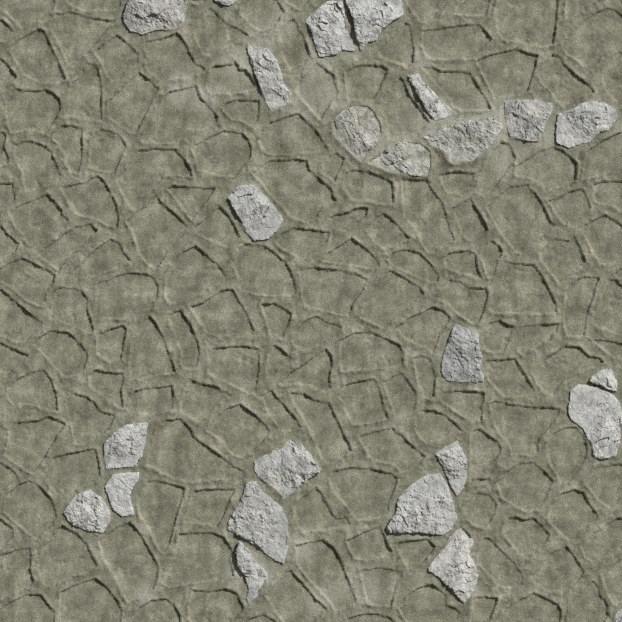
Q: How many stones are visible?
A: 25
